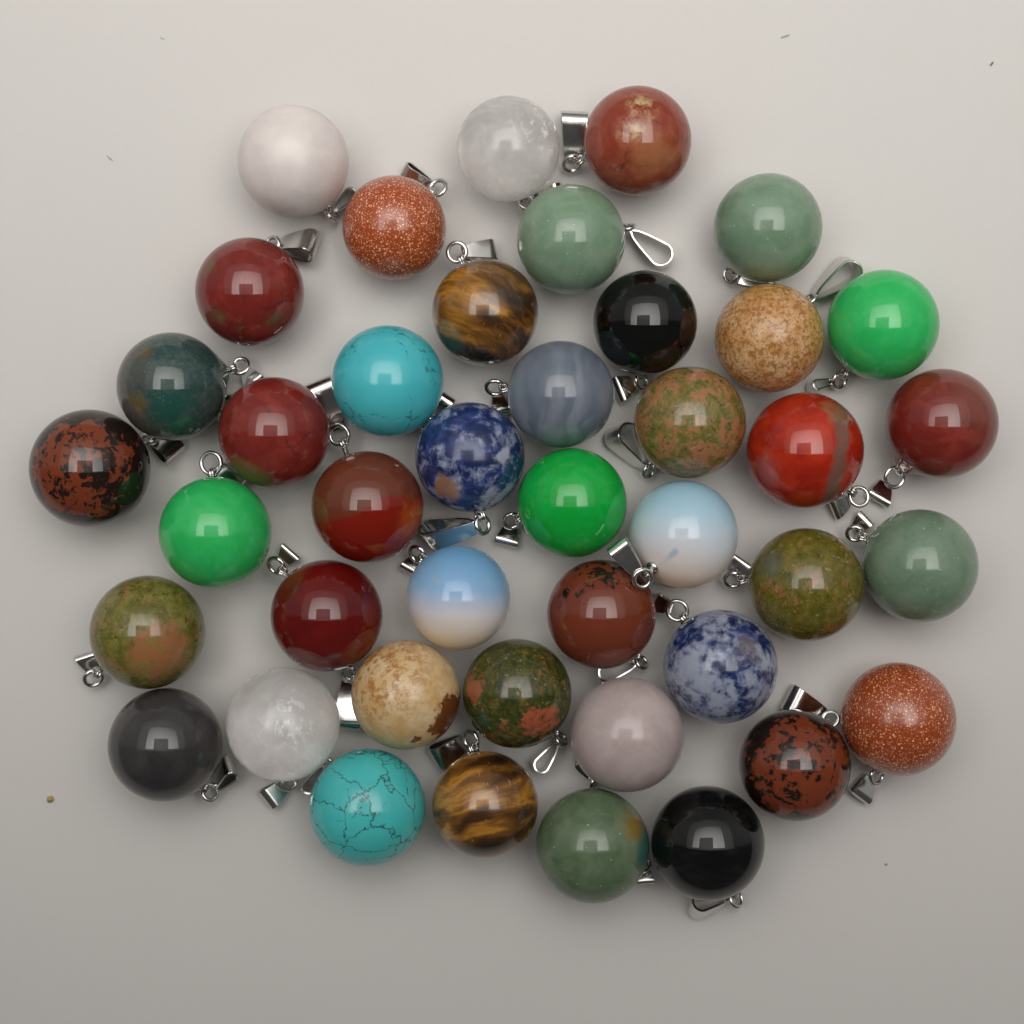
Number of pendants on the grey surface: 42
